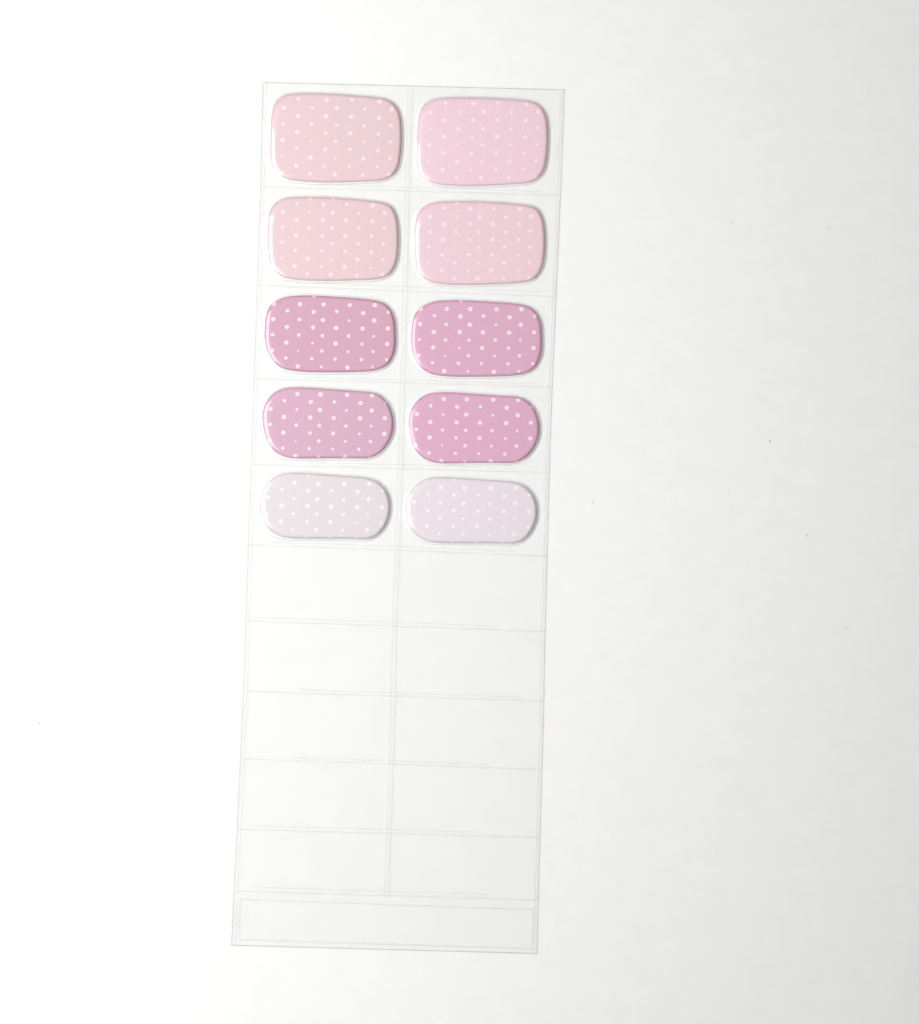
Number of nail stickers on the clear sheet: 10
